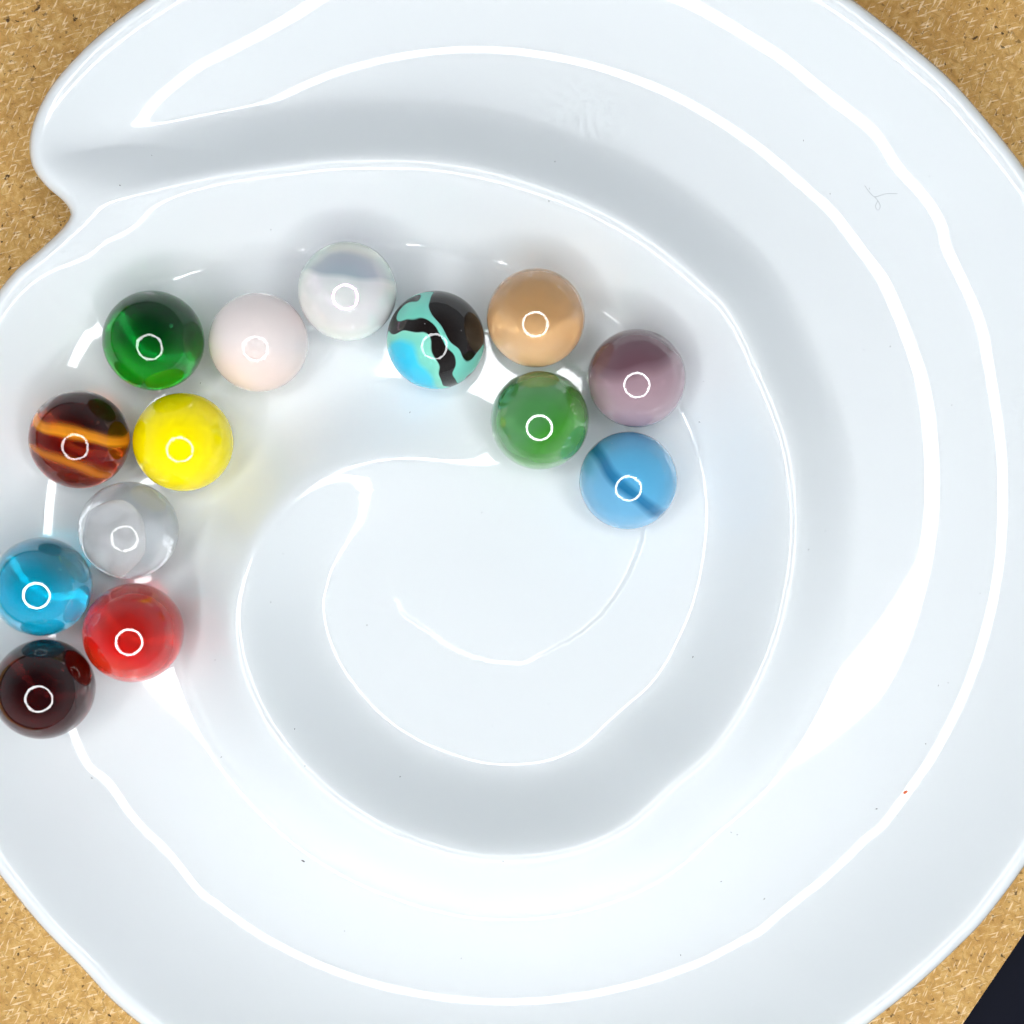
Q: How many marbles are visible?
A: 14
